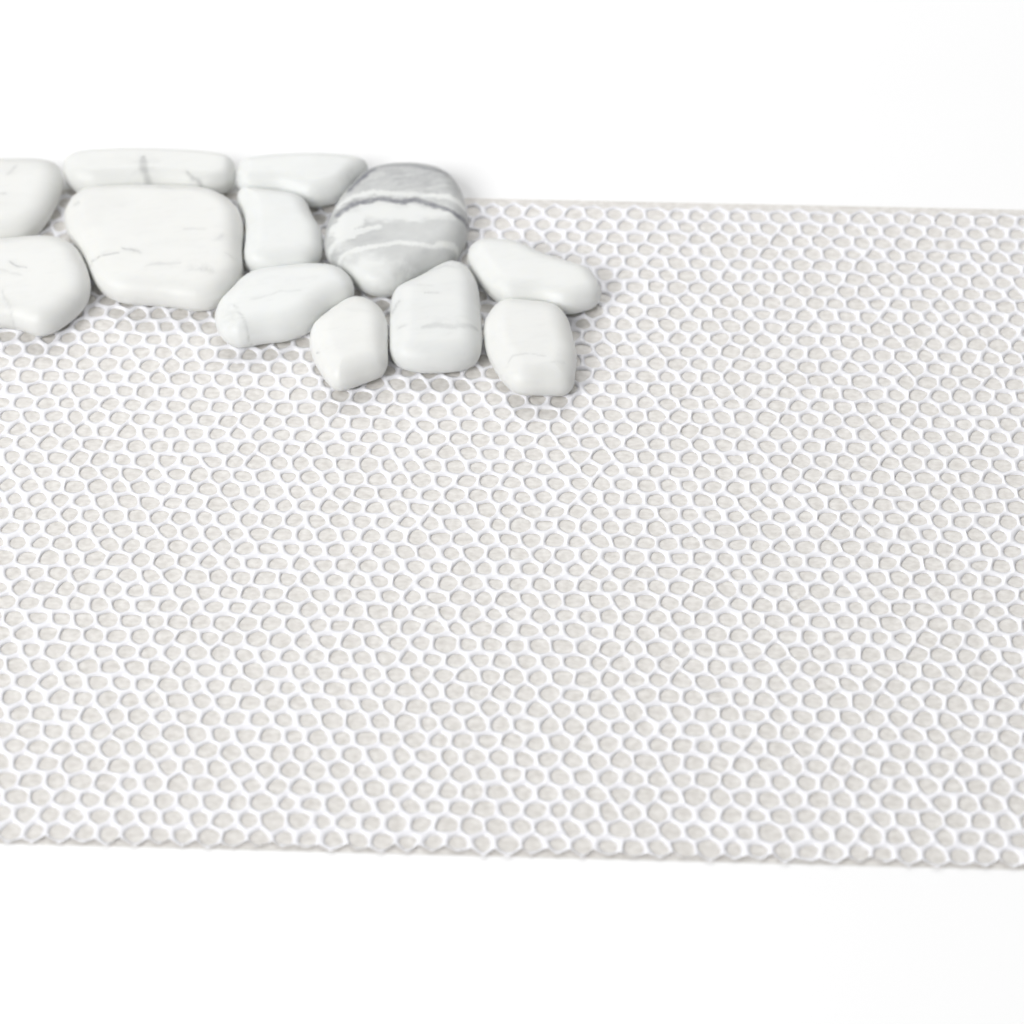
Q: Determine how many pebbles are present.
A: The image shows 12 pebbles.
